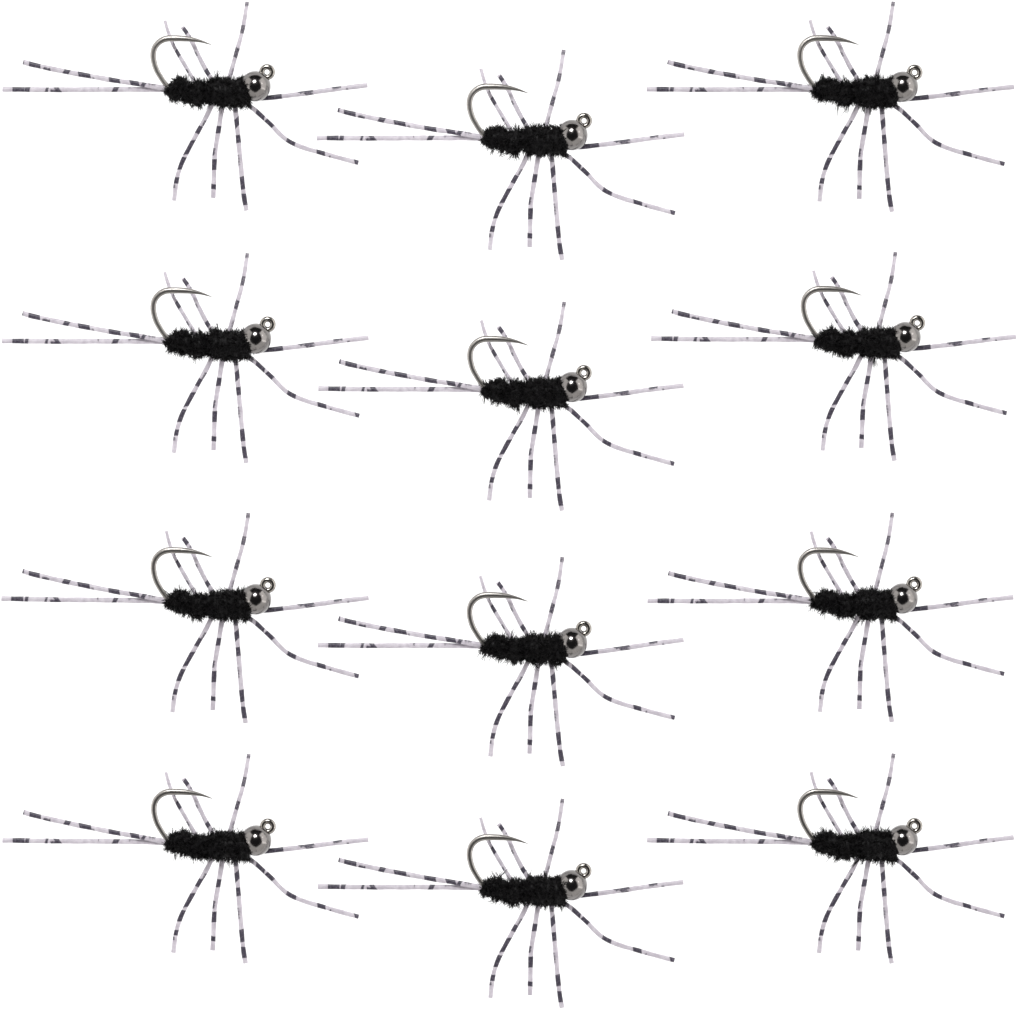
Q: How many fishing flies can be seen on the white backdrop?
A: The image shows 12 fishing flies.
